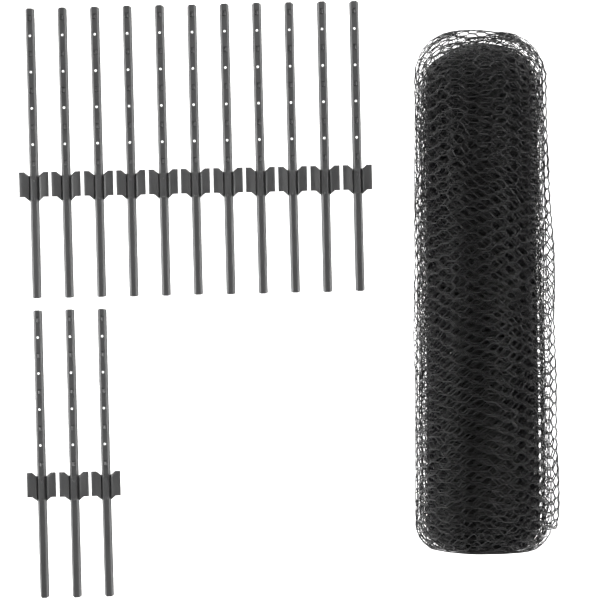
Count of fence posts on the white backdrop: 14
